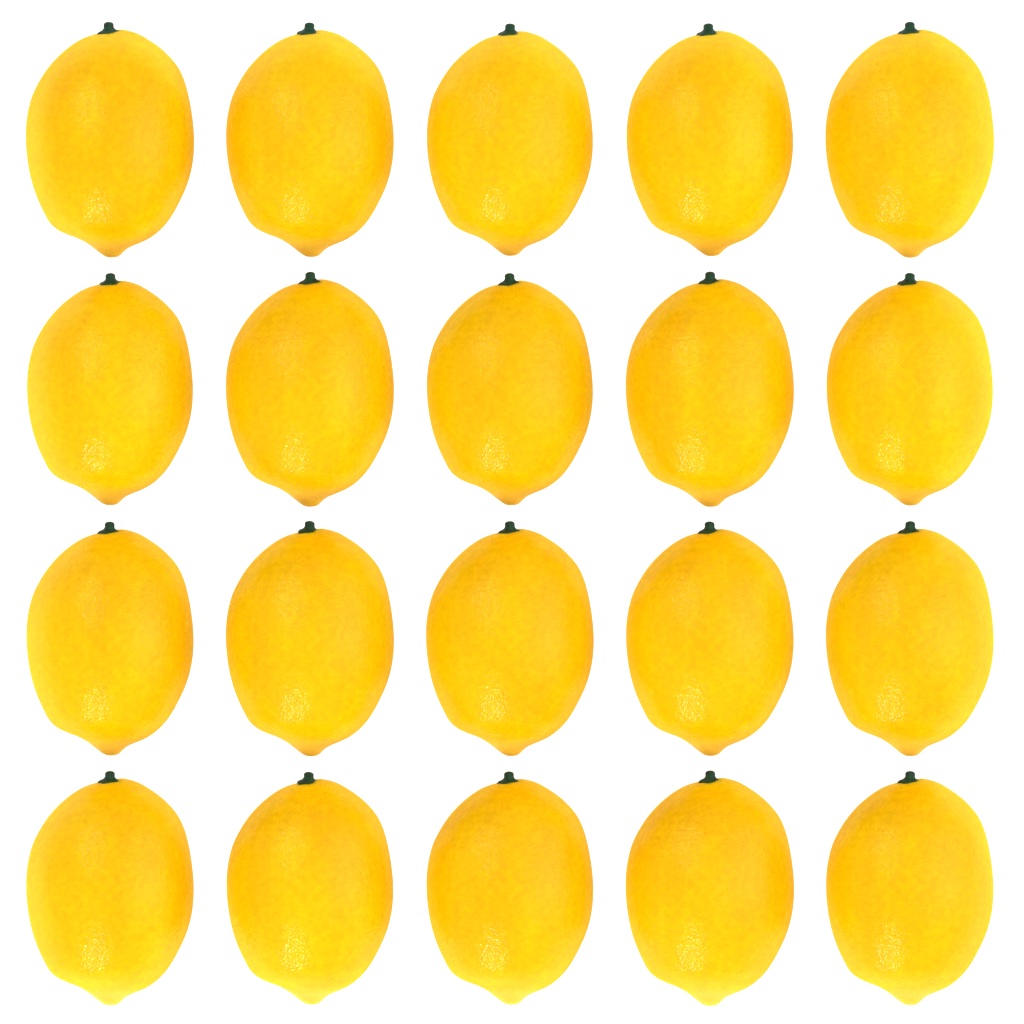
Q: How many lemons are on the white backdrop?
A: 20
